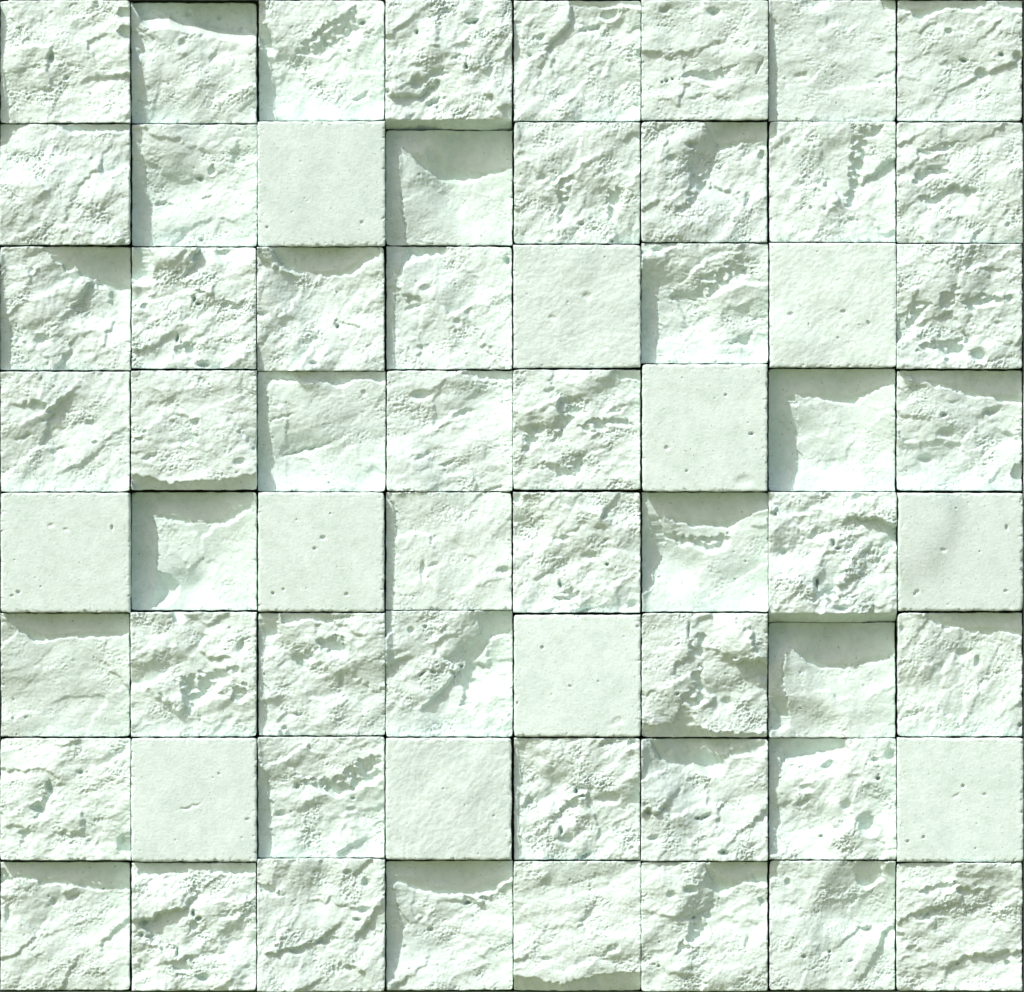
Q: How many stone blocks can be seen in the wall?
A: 64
